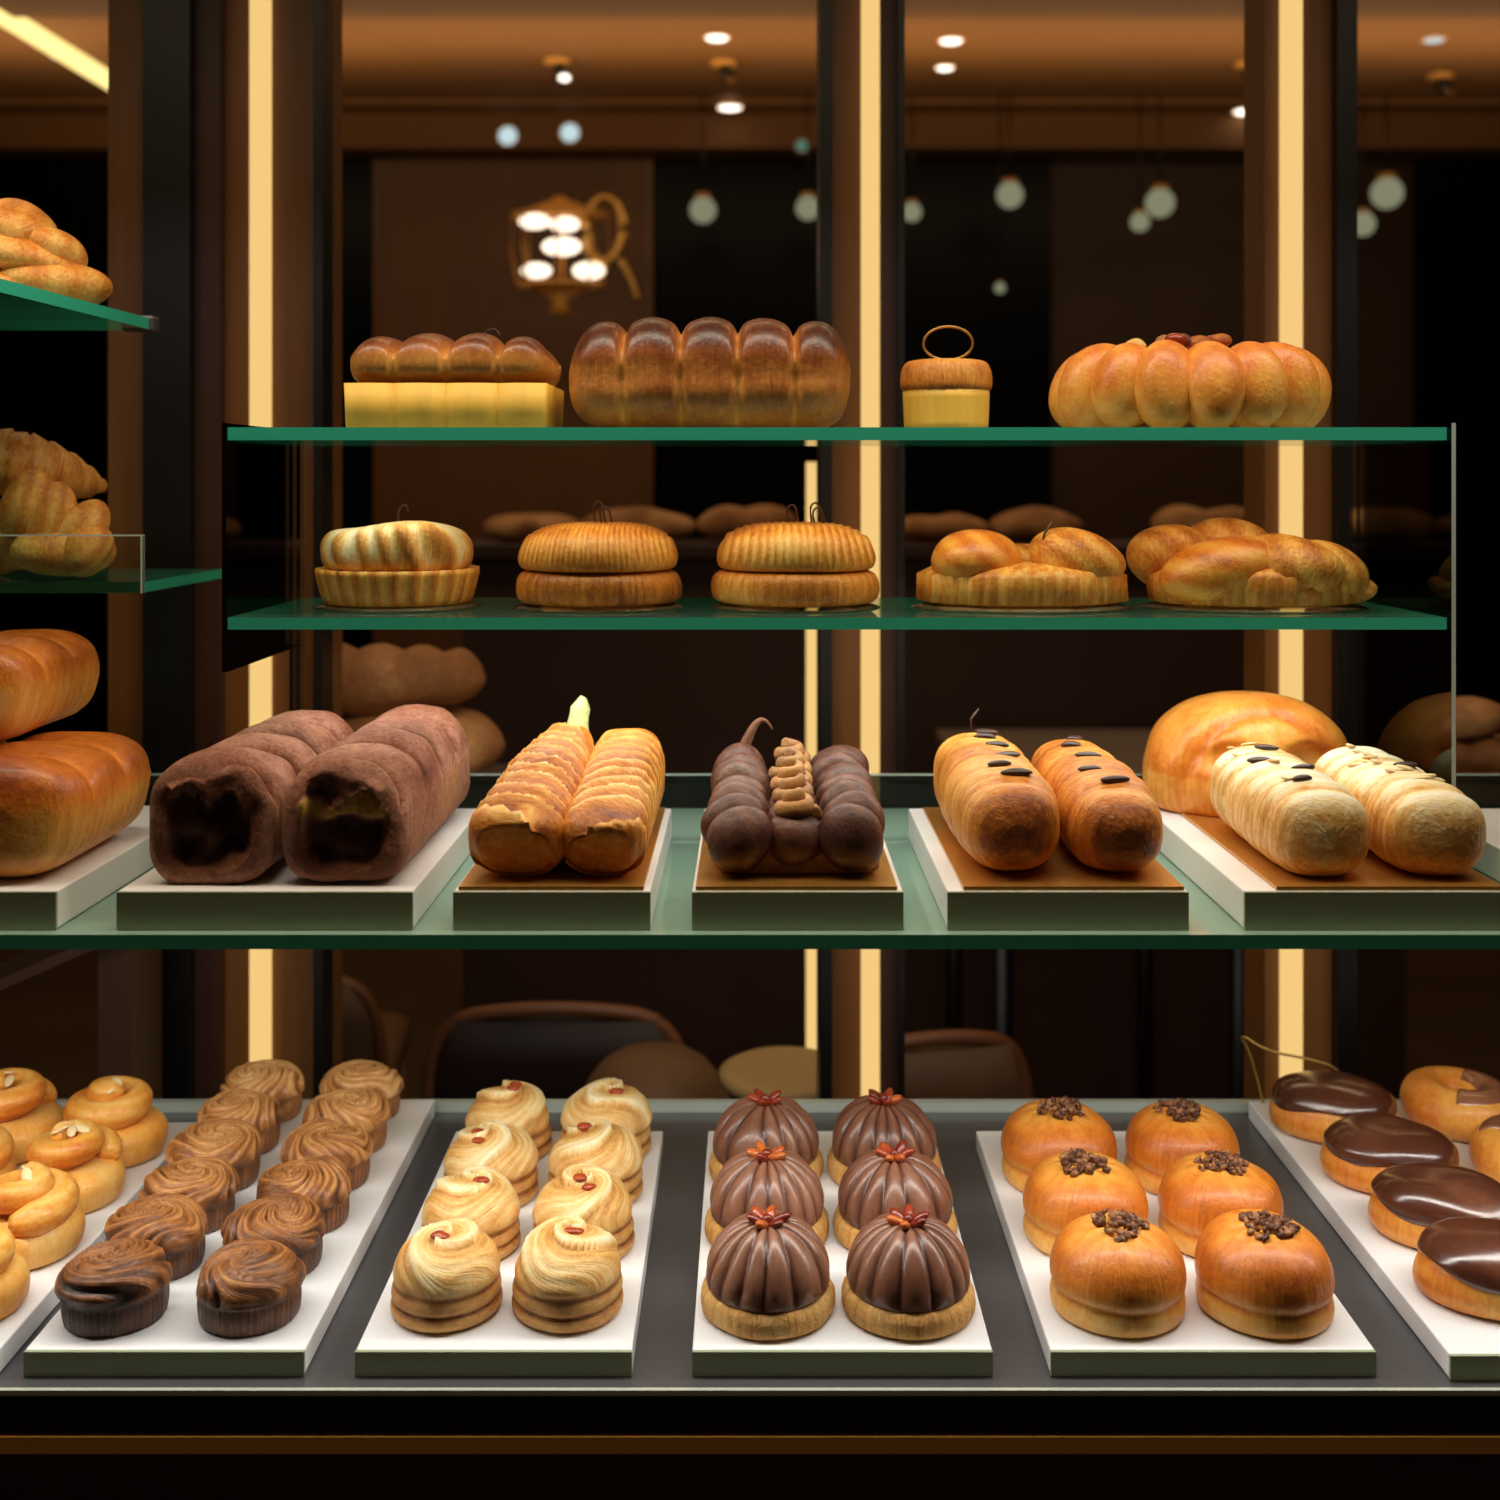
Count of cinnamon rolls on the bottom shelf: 12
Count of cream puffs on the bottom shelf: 8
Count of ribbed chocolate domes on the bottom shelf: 6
